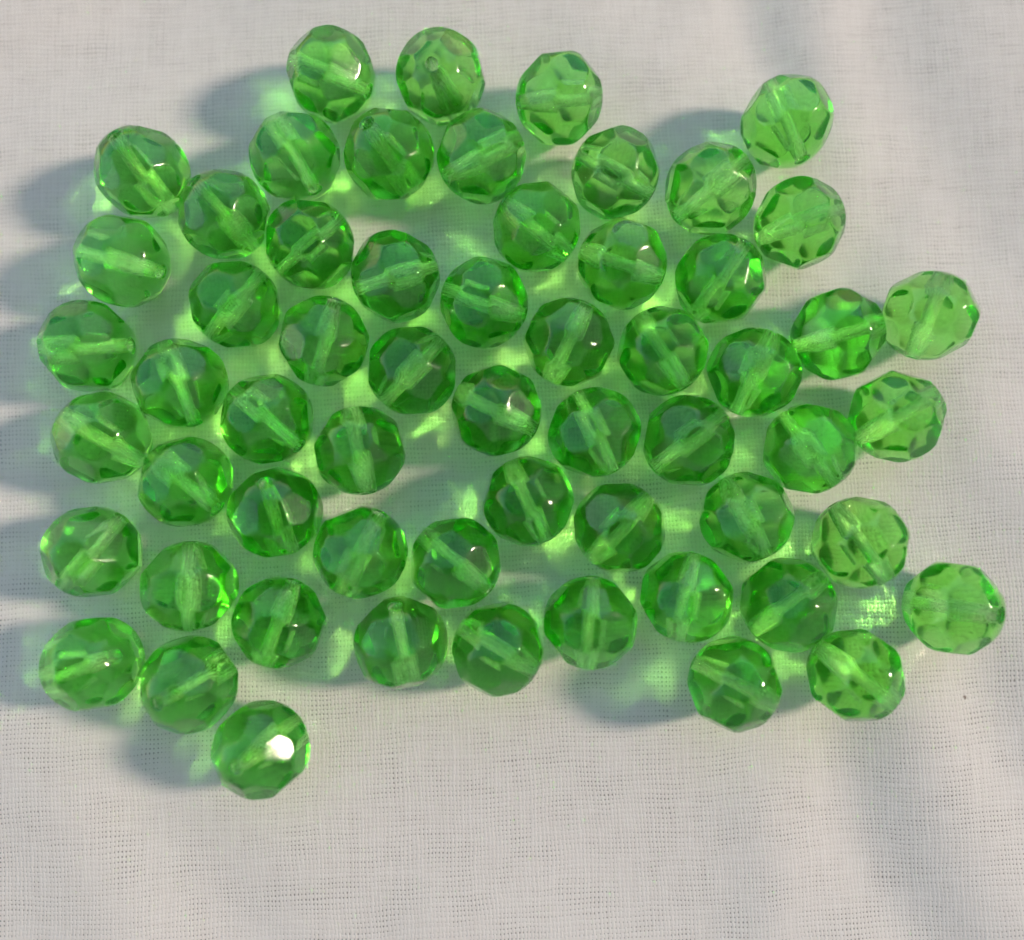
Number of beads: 59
